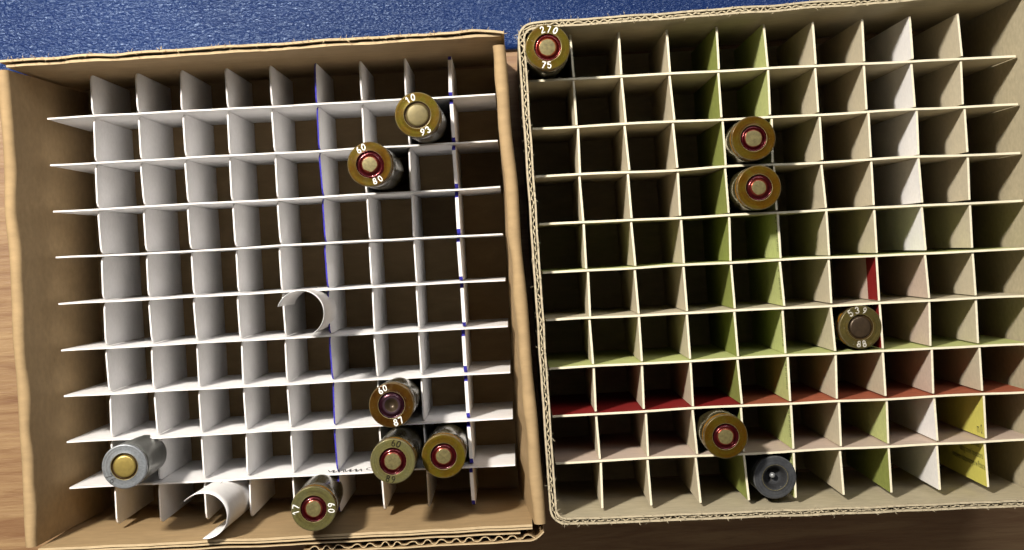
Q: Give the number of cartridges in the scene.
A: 13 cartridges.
